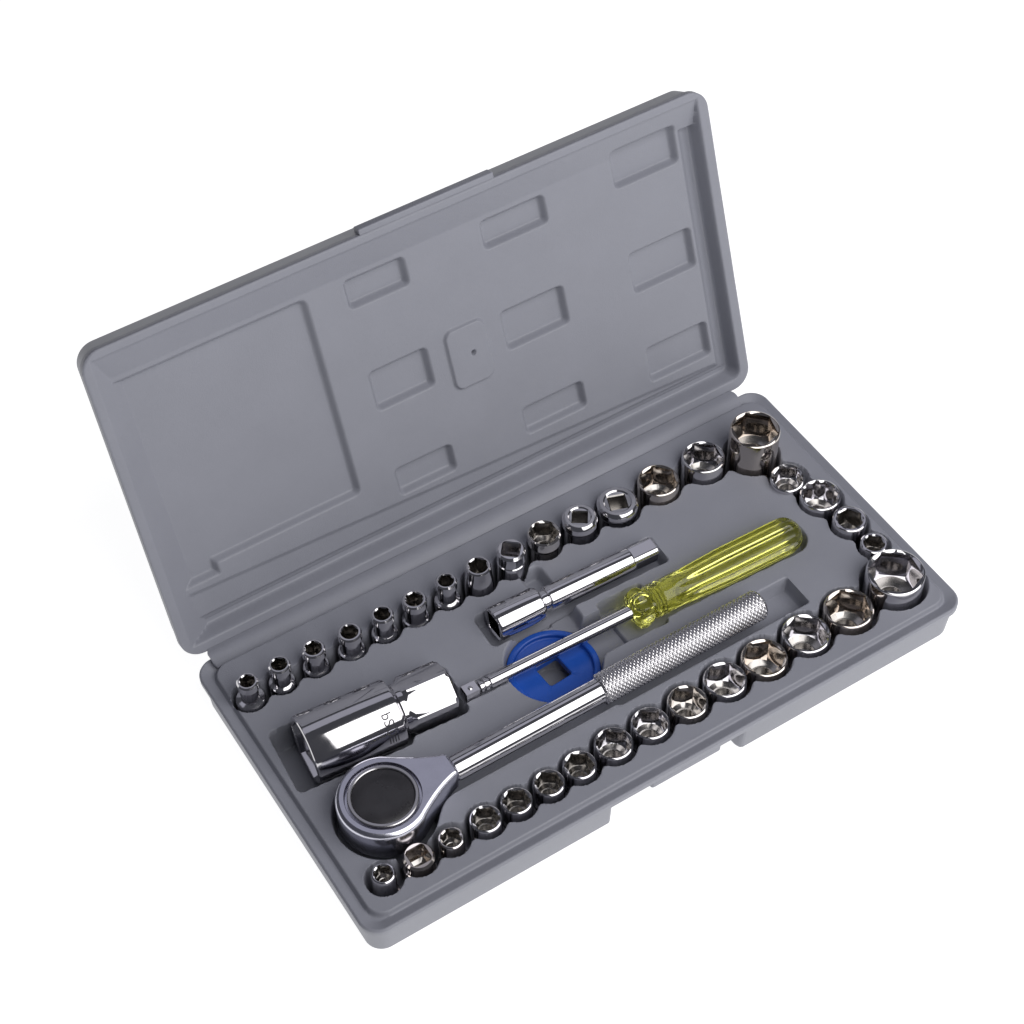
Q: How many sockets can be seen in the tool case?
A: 35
